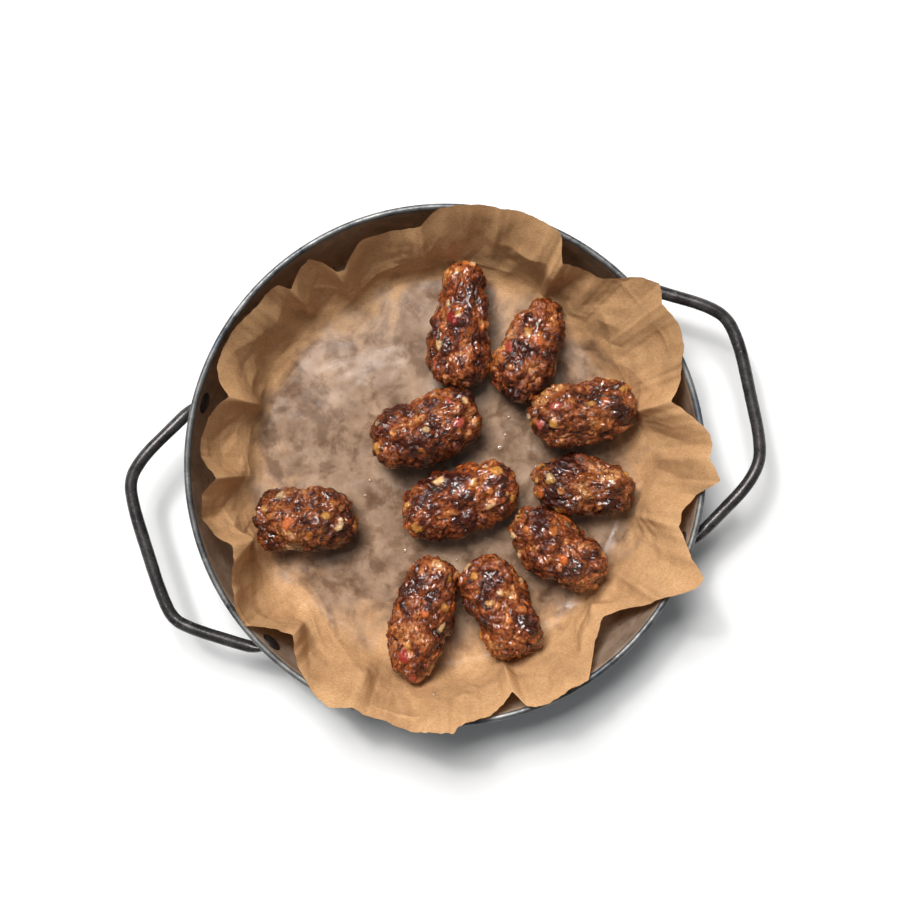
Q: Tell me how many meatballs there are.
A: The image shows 10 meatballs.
